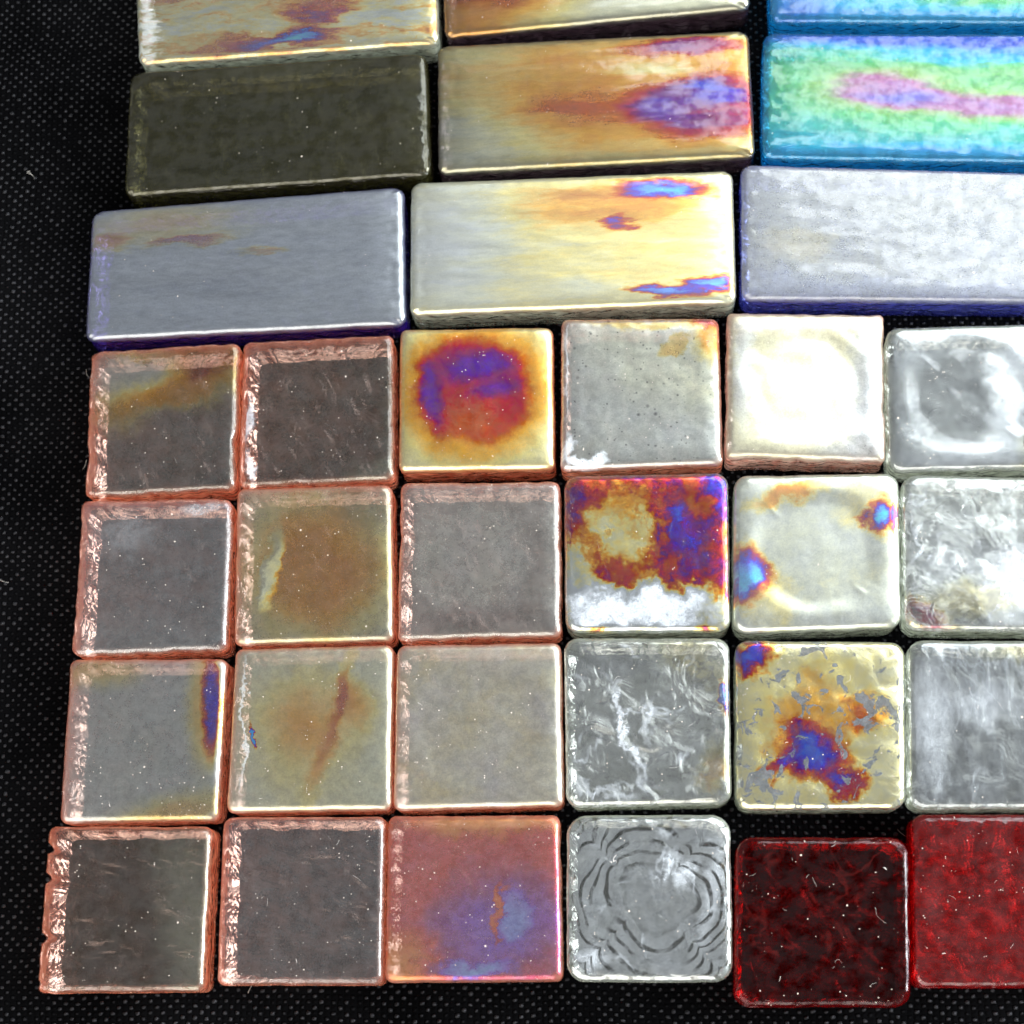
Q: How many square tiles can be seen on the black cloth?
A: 24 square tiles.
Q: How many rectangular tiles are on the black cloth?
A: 9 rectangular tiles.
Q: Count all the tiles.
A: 33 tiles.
